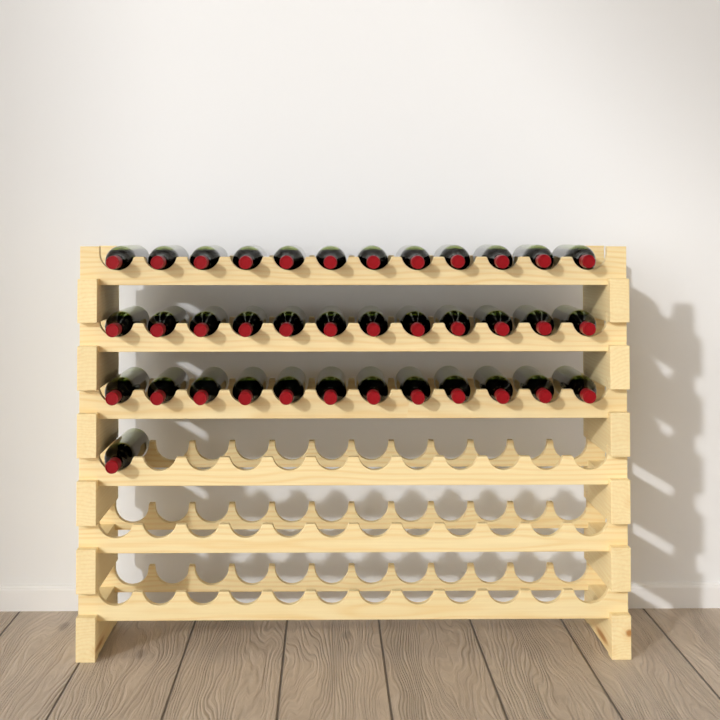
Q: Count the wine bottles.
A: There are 37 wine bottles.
